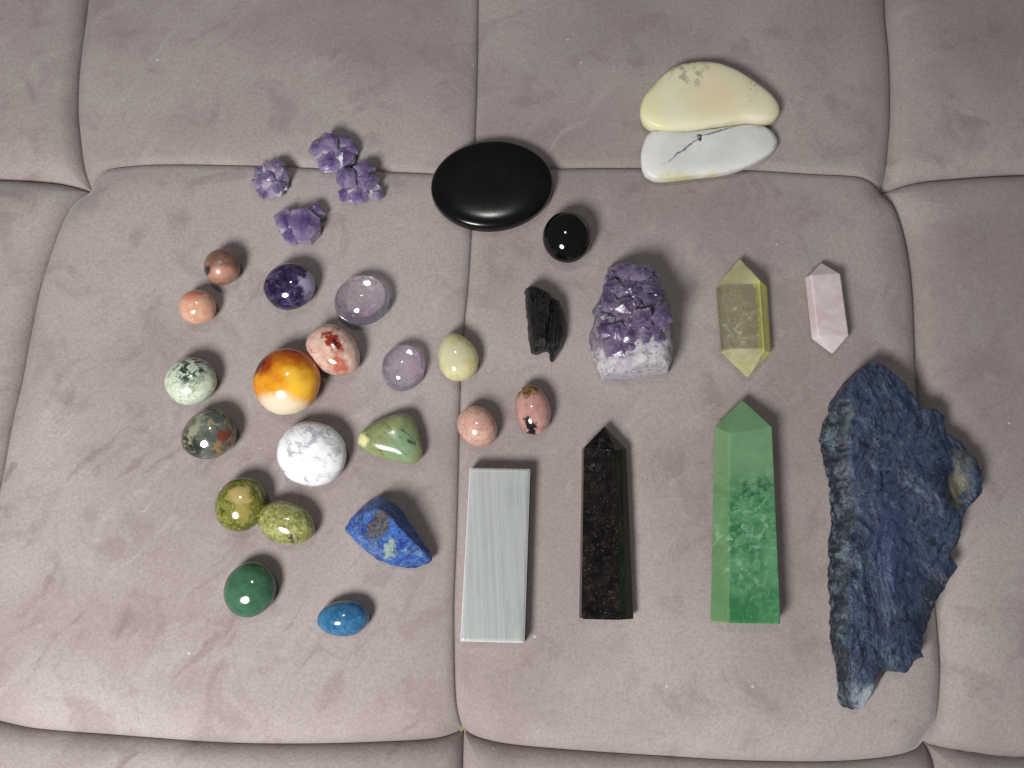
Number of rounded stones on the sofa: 22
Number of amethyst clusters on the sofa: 5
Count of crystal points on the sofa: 4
